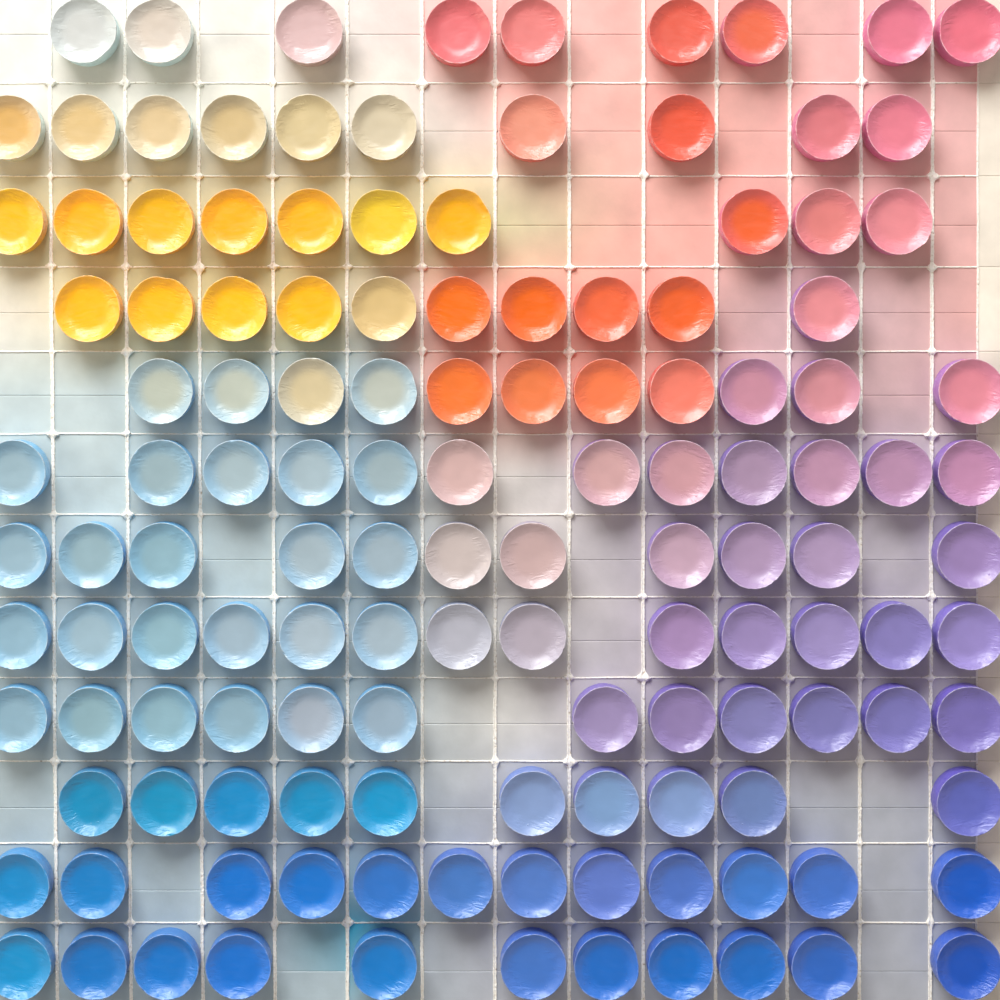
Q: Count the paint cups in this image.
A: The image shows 131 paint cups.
